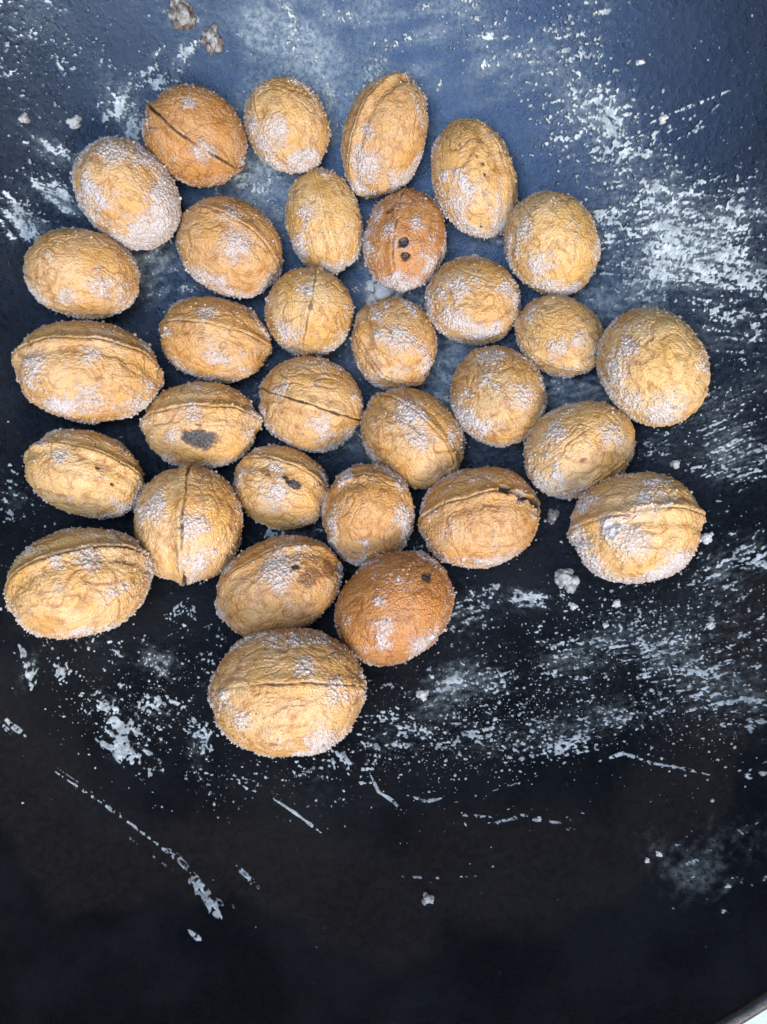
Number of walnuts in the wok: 32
